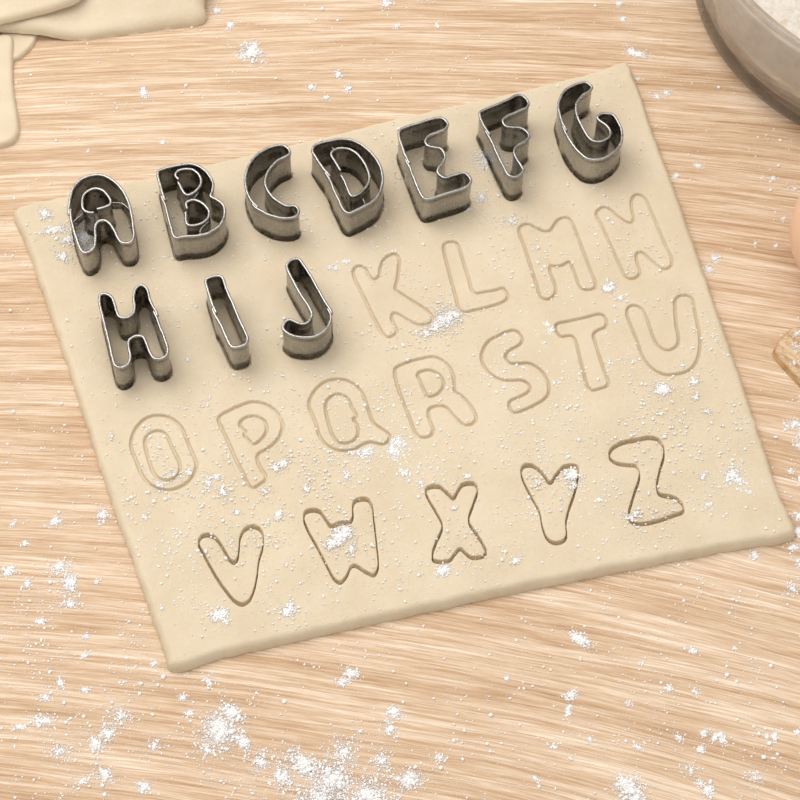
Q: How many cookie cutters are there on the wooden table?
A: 10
